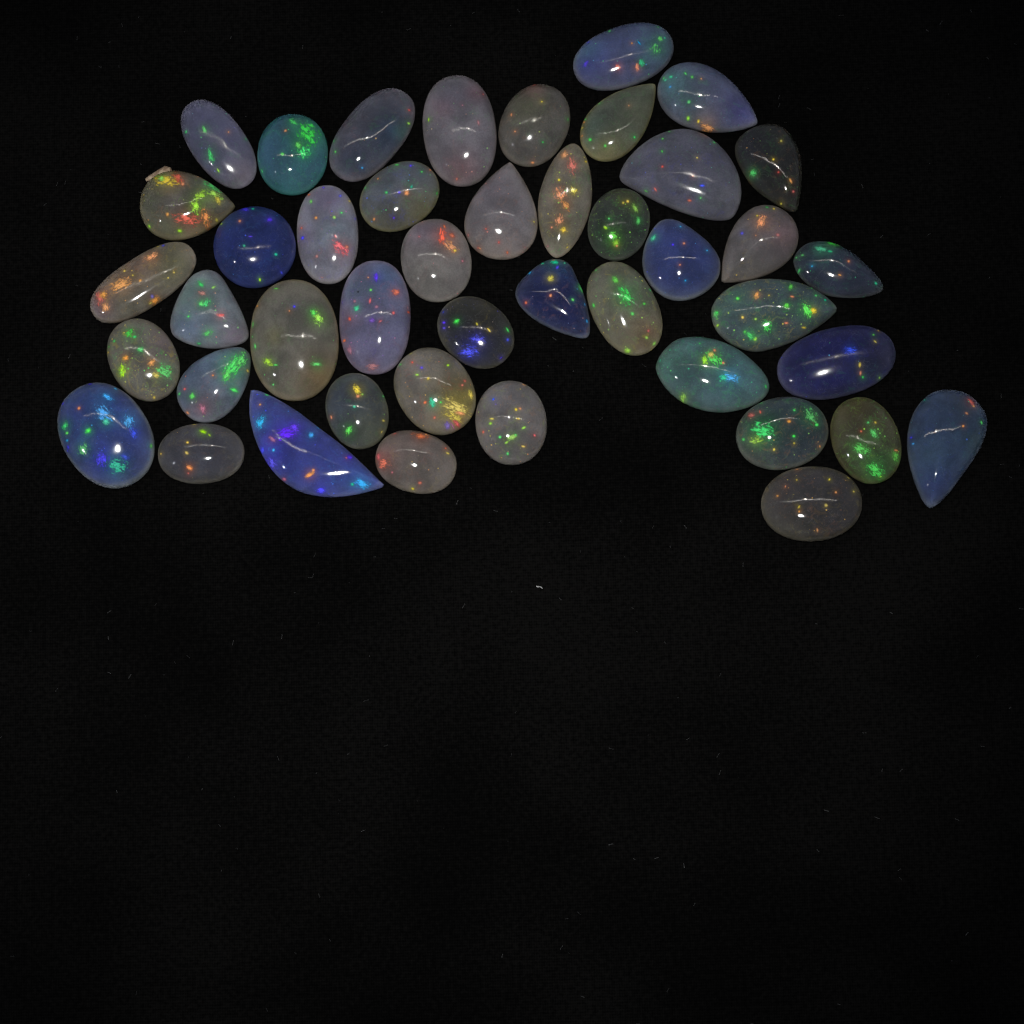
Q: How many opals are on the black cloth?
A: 44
